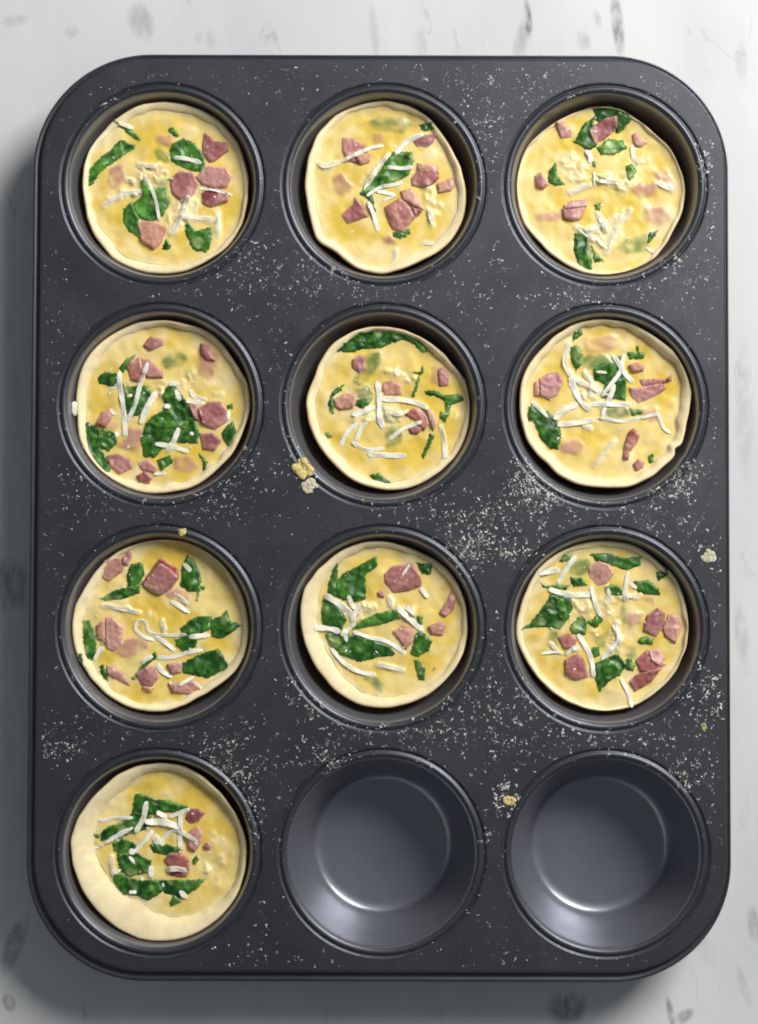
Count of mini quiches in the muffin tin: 10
